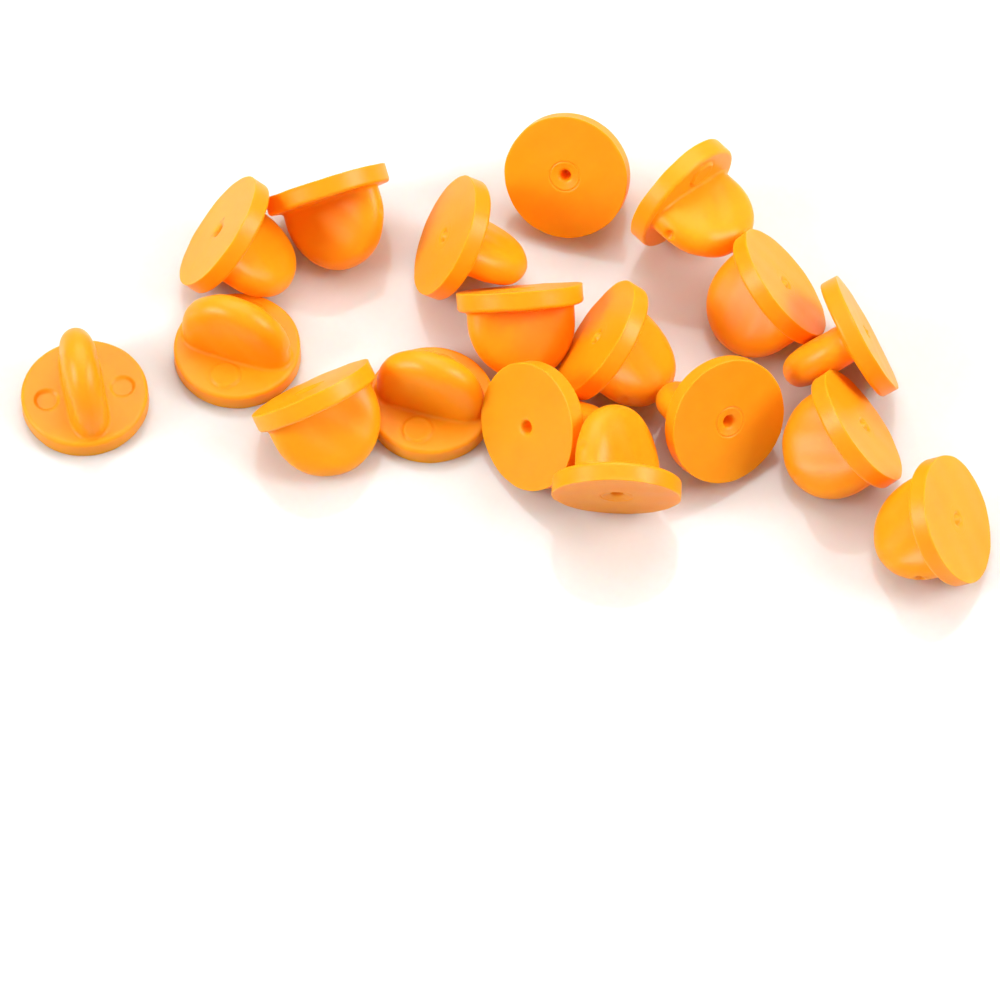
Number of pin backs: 18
